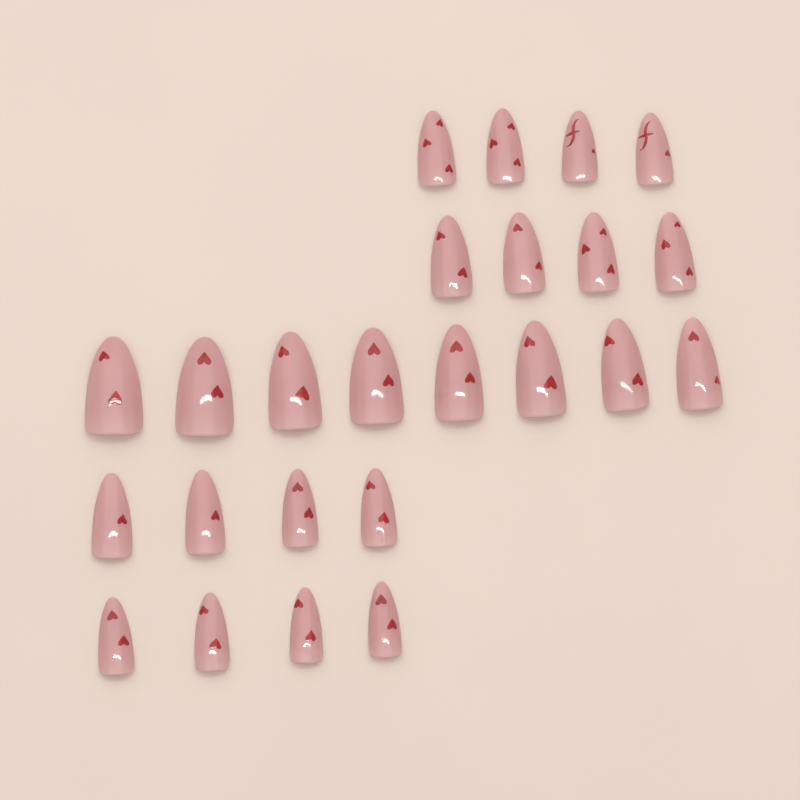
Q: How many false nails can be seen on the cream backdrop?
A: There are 24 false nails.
